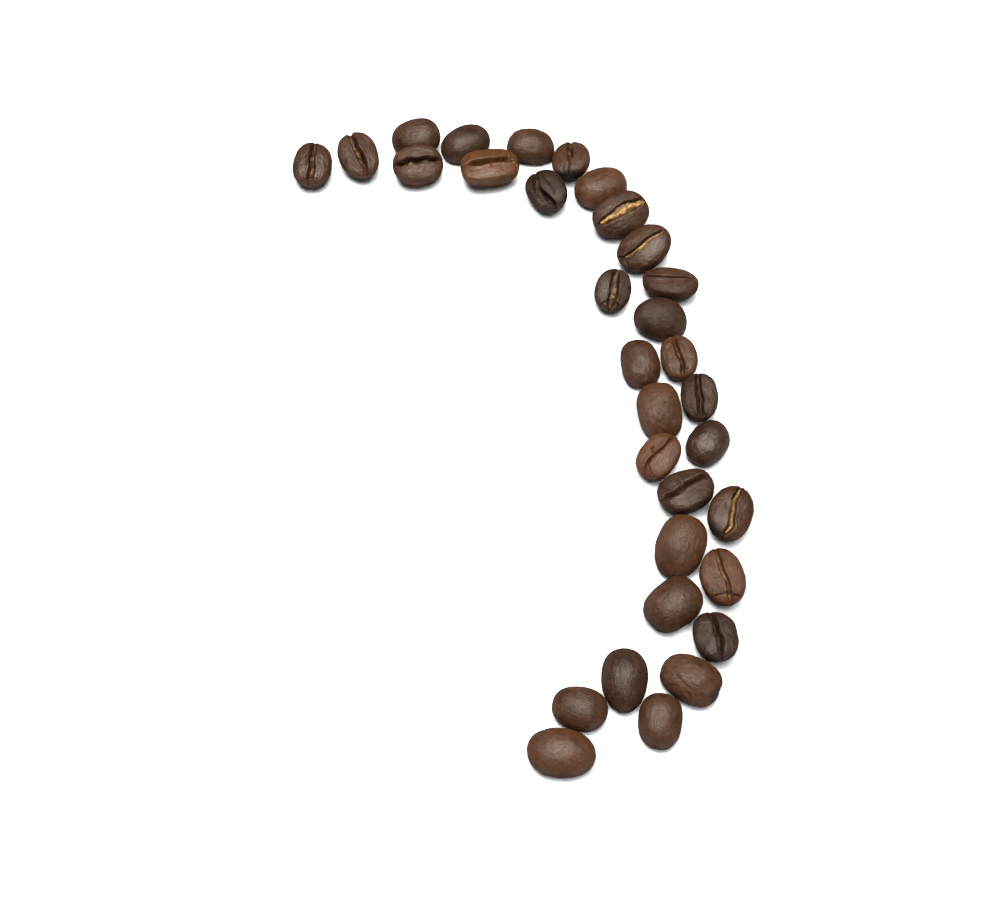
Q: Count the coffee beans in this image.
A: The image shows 32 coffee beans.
